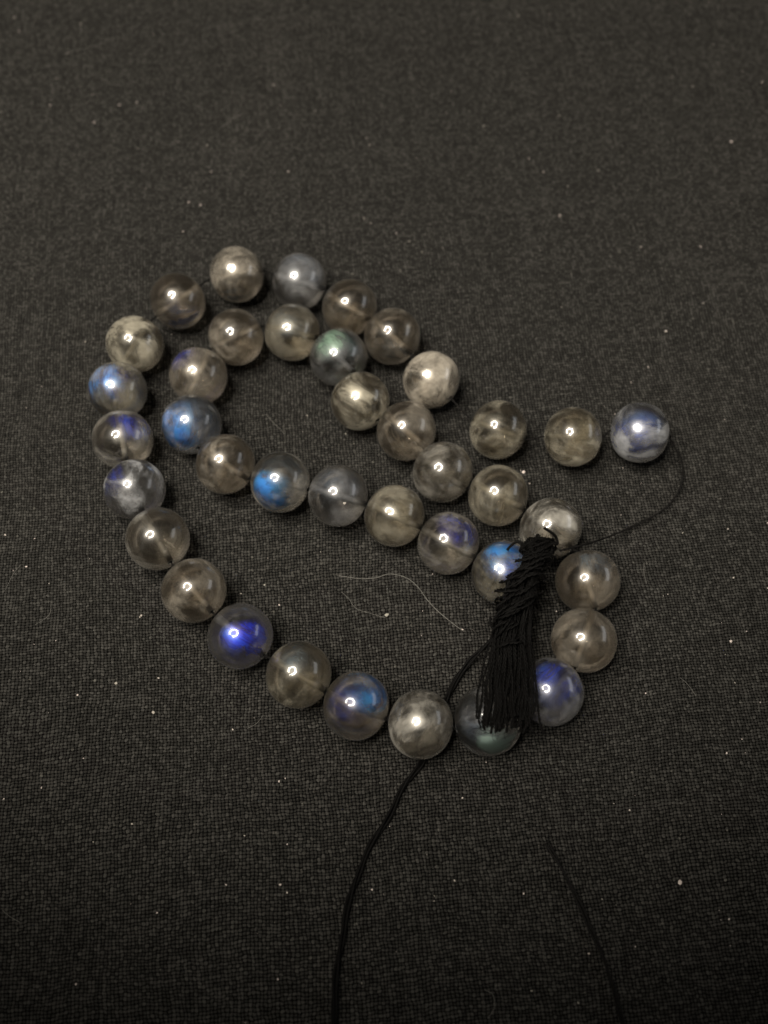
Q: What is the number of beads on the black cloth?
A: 39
